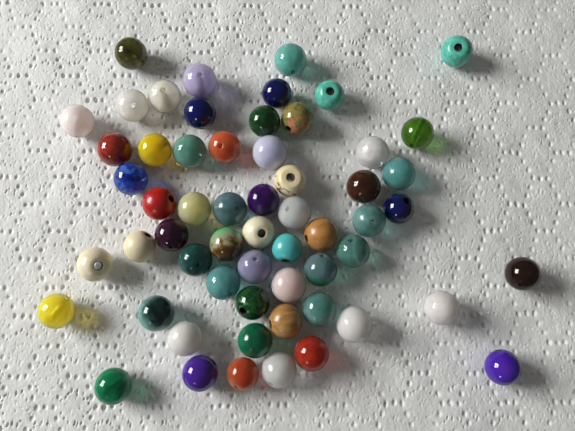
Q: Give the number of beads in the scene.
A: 59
